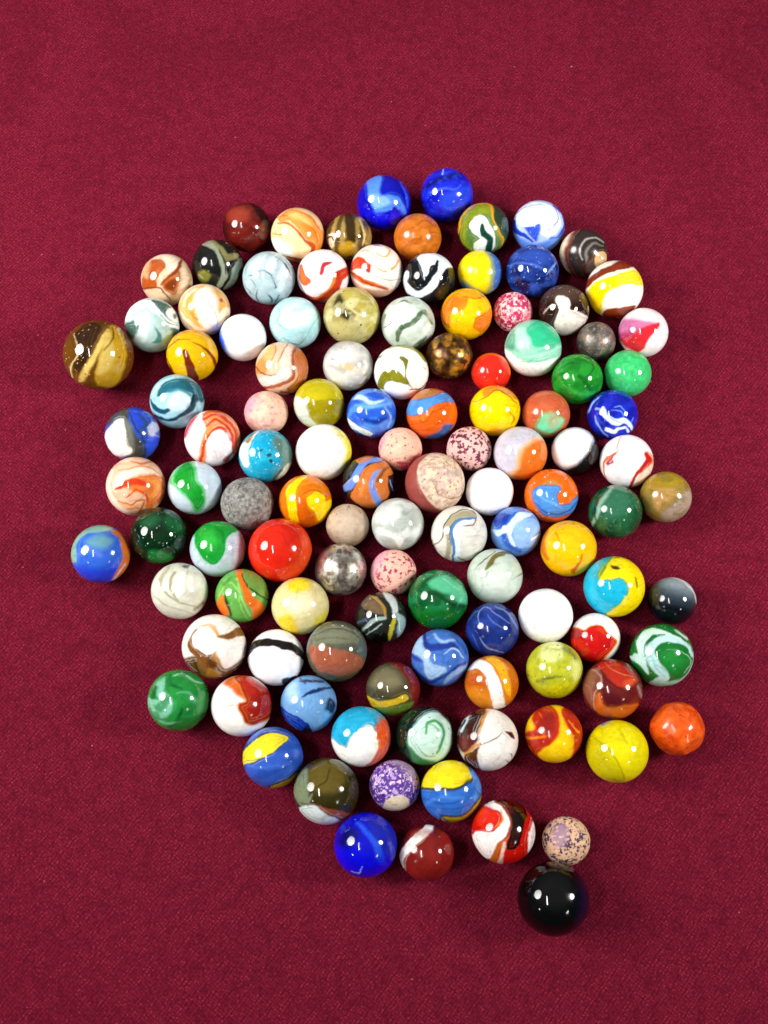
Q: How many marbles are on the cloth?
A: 115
